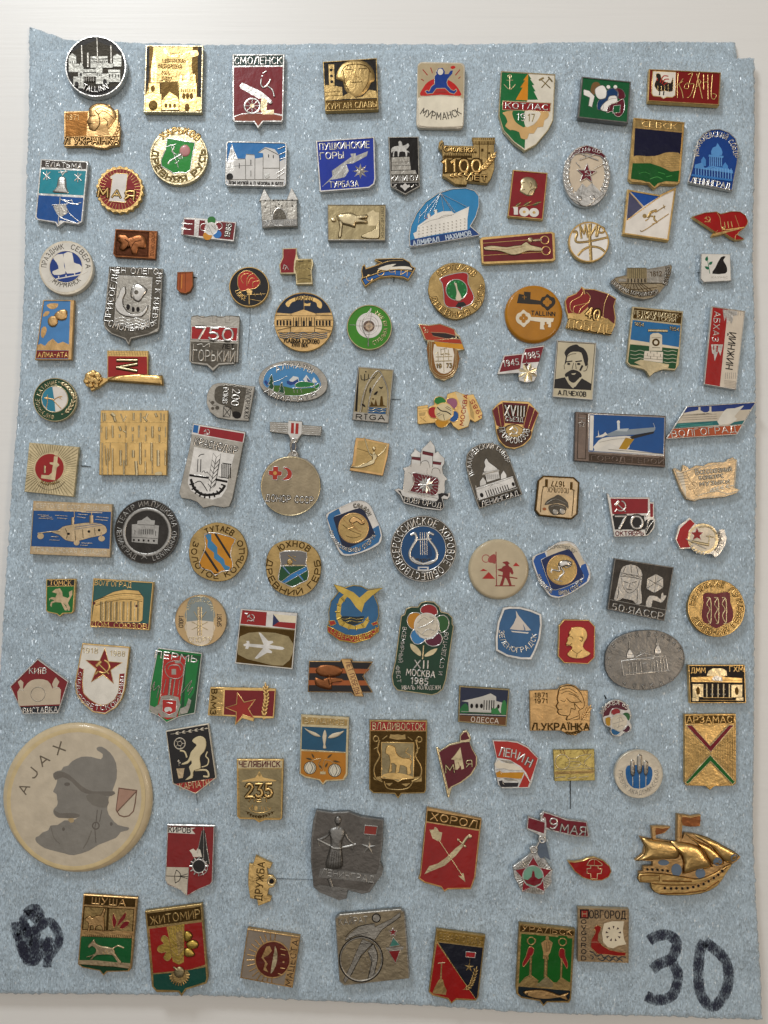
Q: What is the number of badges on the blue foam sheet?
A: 121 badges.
